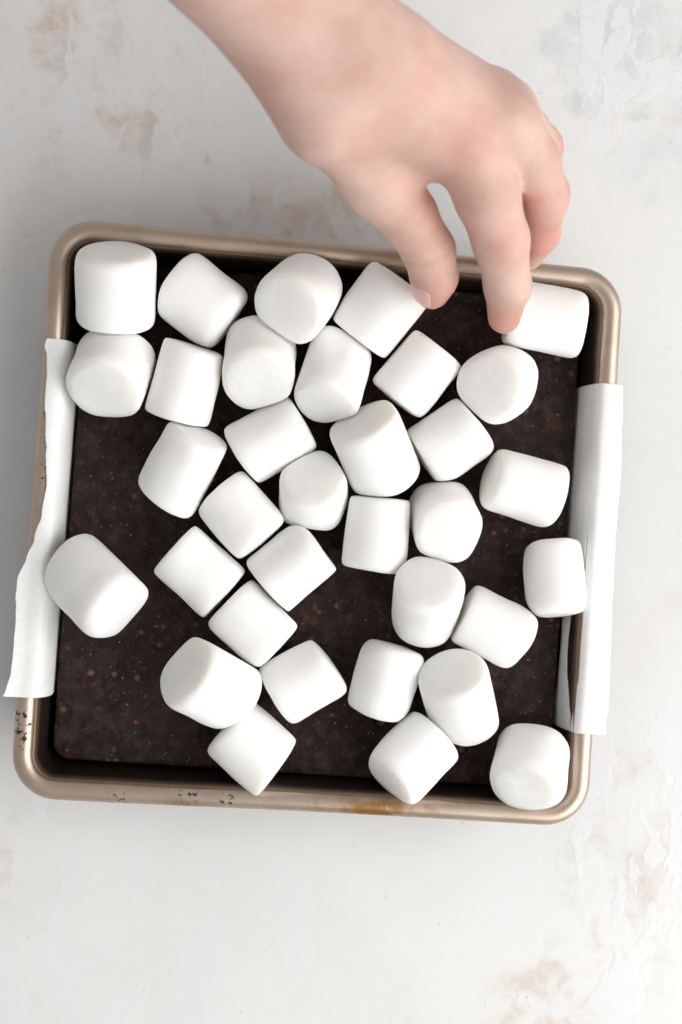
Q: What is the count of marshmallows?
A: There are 34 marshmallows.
